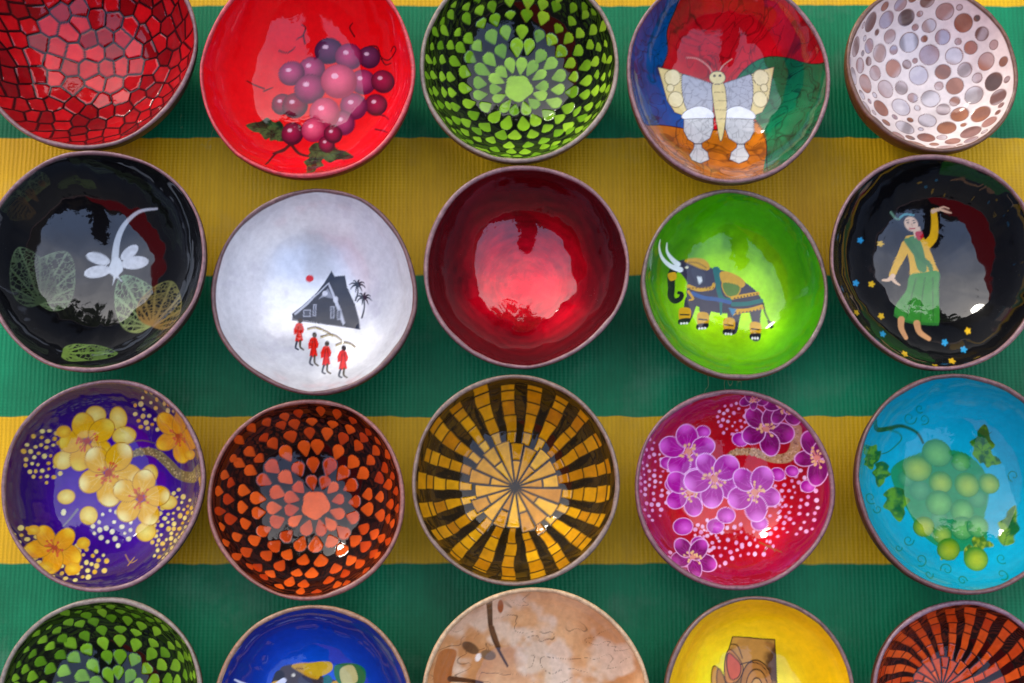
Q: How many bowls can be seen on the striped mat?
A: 20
